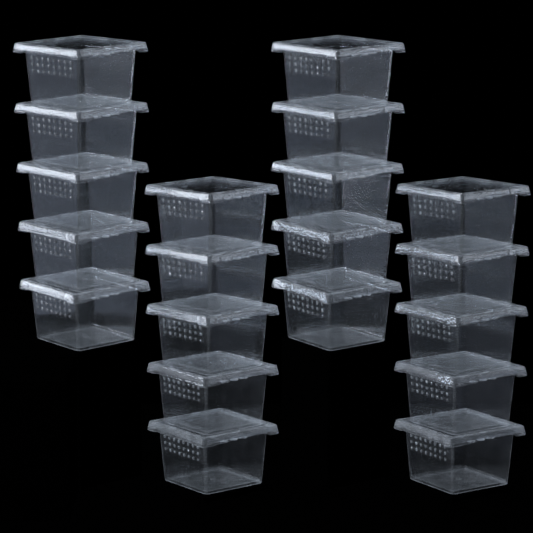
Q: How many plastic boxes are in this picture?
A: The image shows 20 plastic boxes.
